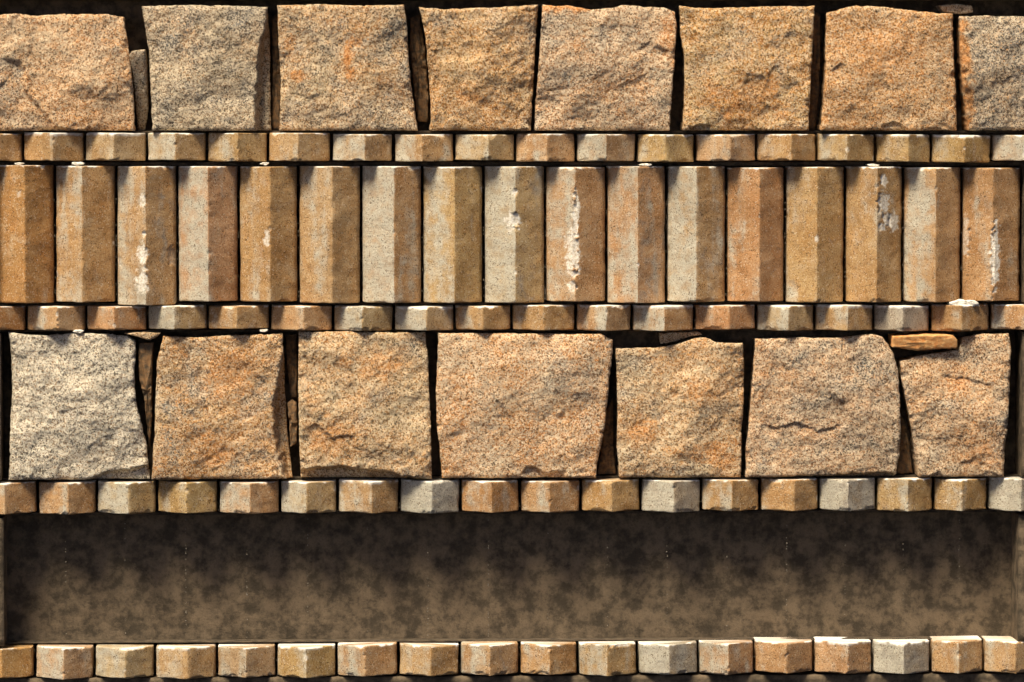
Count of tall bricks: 17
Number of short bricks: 72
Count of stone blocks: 15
